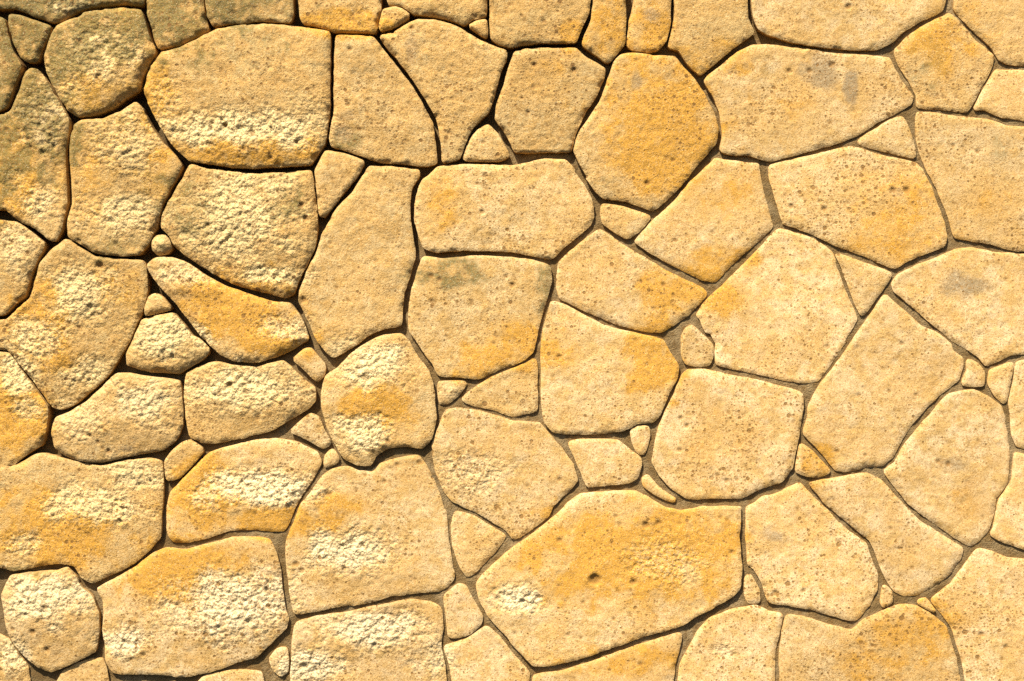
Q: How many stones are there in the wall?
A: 94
